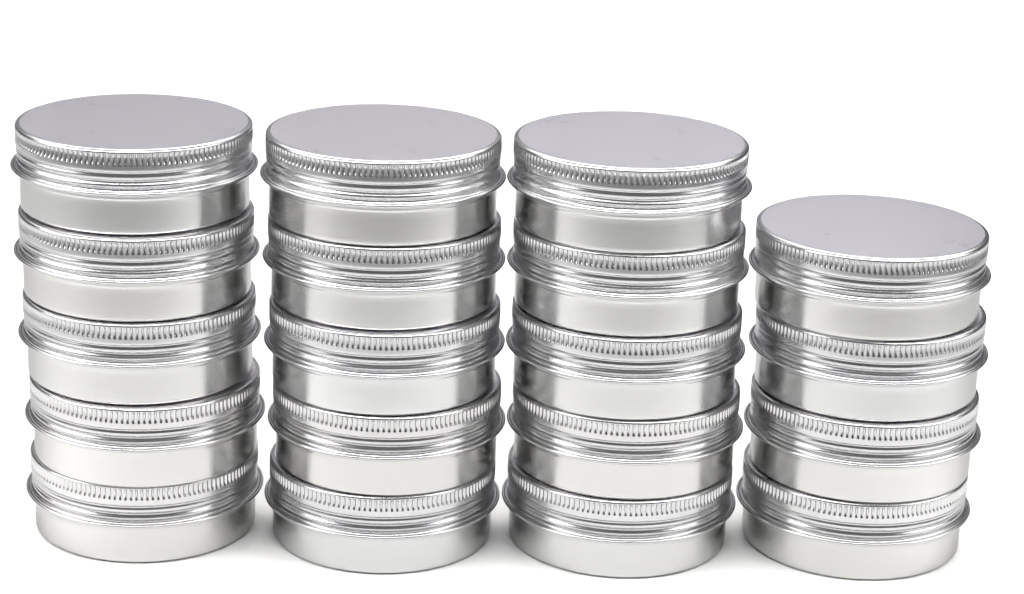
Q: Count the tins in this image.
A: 19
